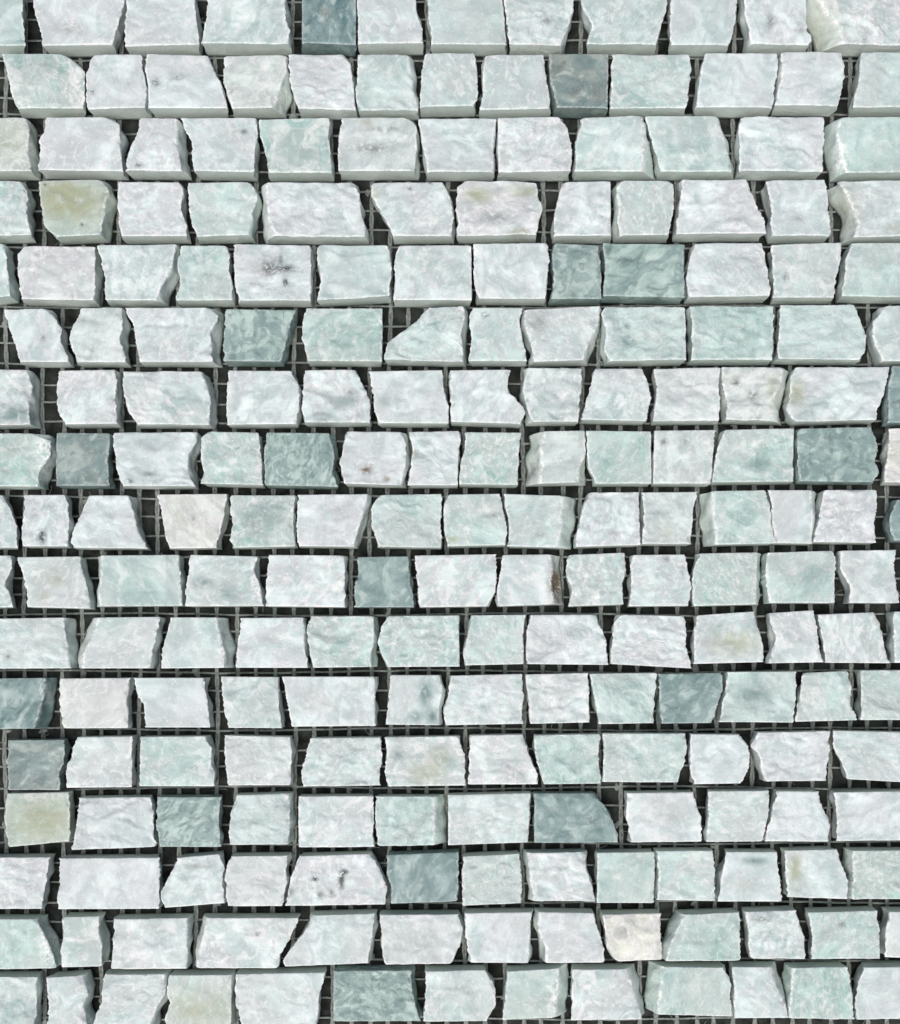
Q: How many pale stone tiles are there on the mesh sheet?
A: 200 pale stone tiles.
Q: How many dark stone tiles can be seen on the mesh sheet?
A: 18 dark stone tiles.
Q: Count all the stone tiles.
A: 218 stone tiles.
